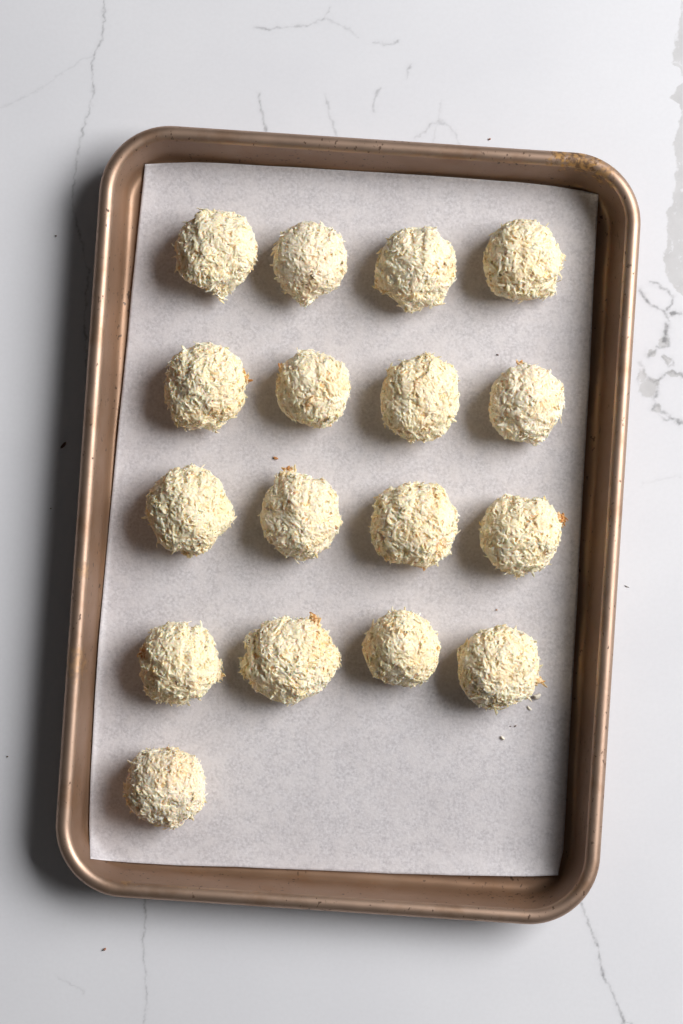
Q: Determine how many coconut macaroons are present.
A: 17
